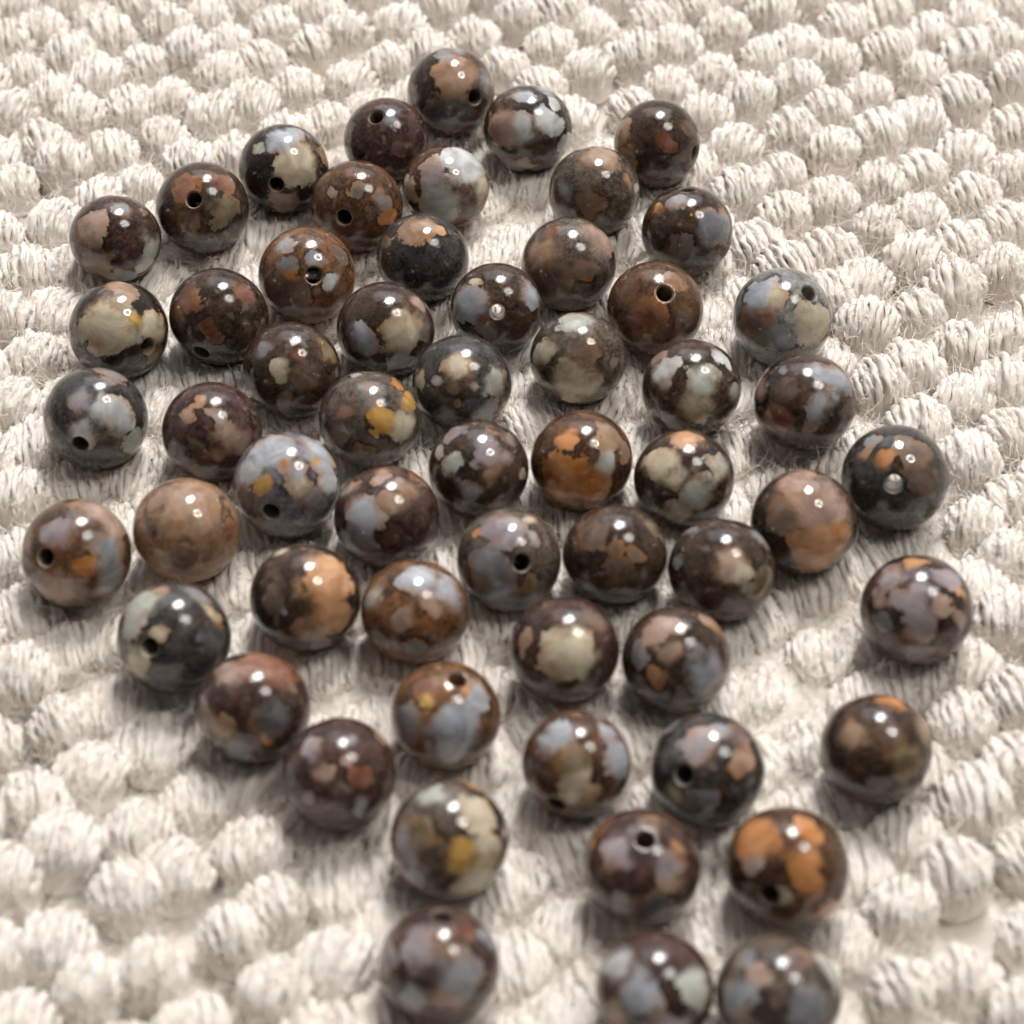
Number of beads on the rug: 58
